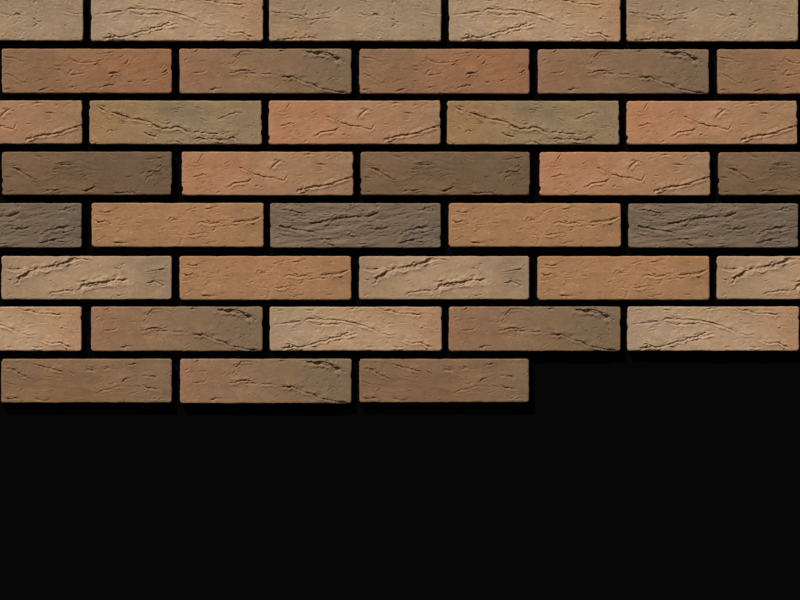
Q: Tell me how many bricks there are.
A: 38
